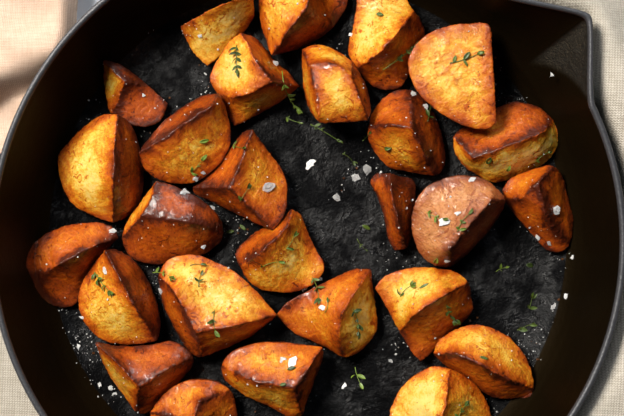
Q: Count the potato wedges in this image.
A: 27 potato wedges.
